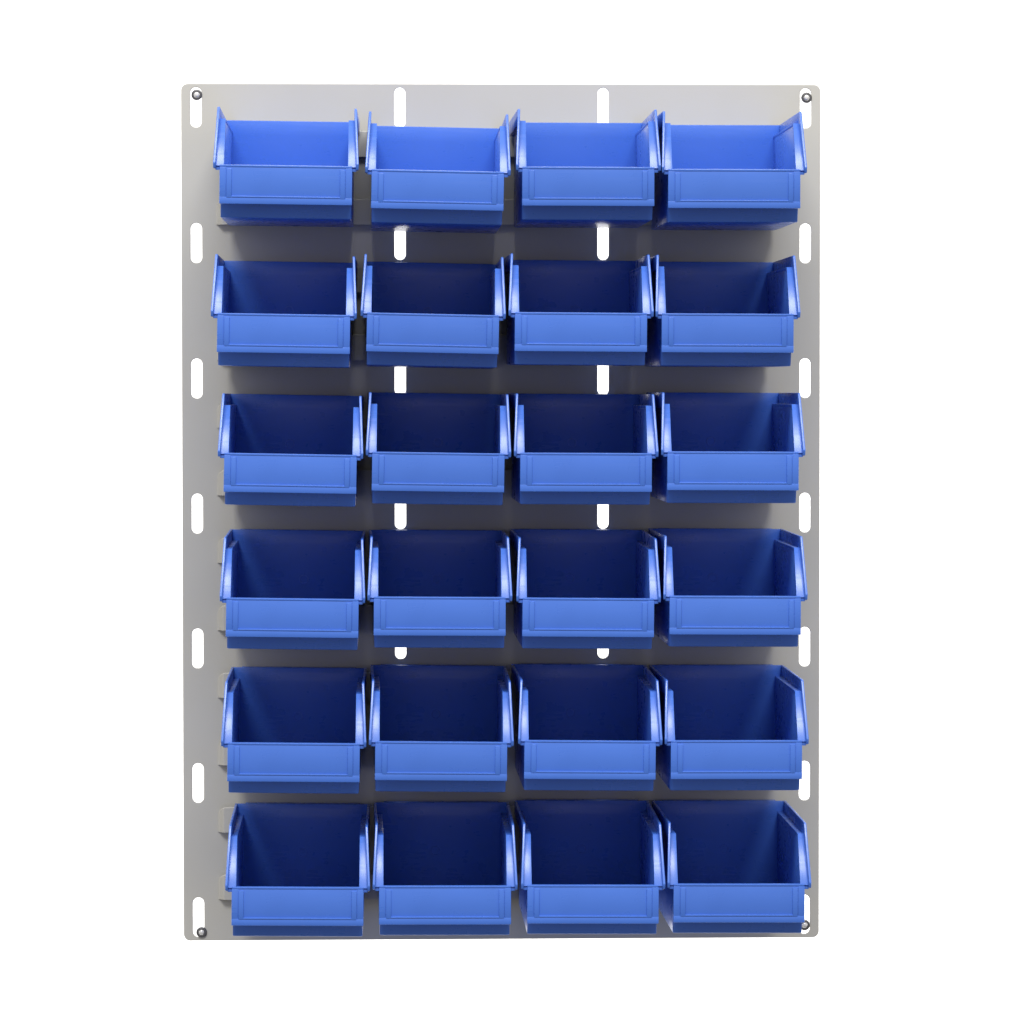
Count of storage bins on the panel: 24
